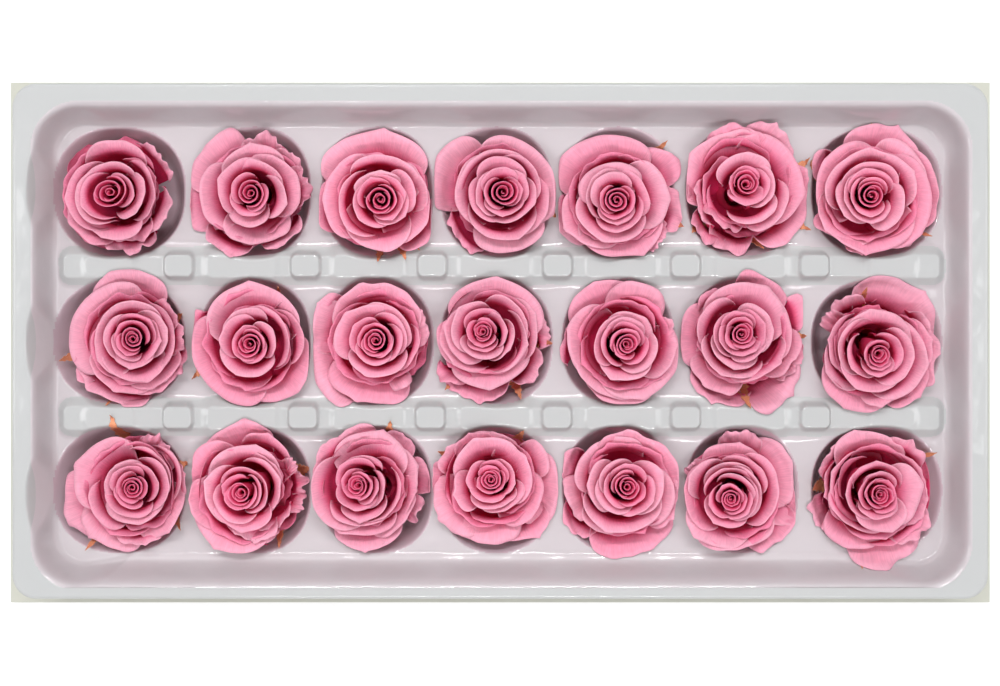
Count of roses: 21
